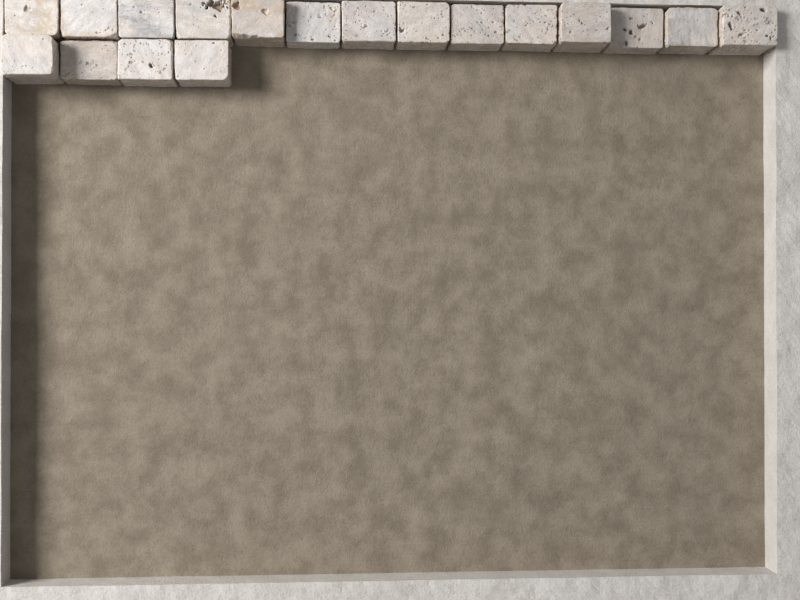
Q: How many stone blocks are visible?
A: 18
